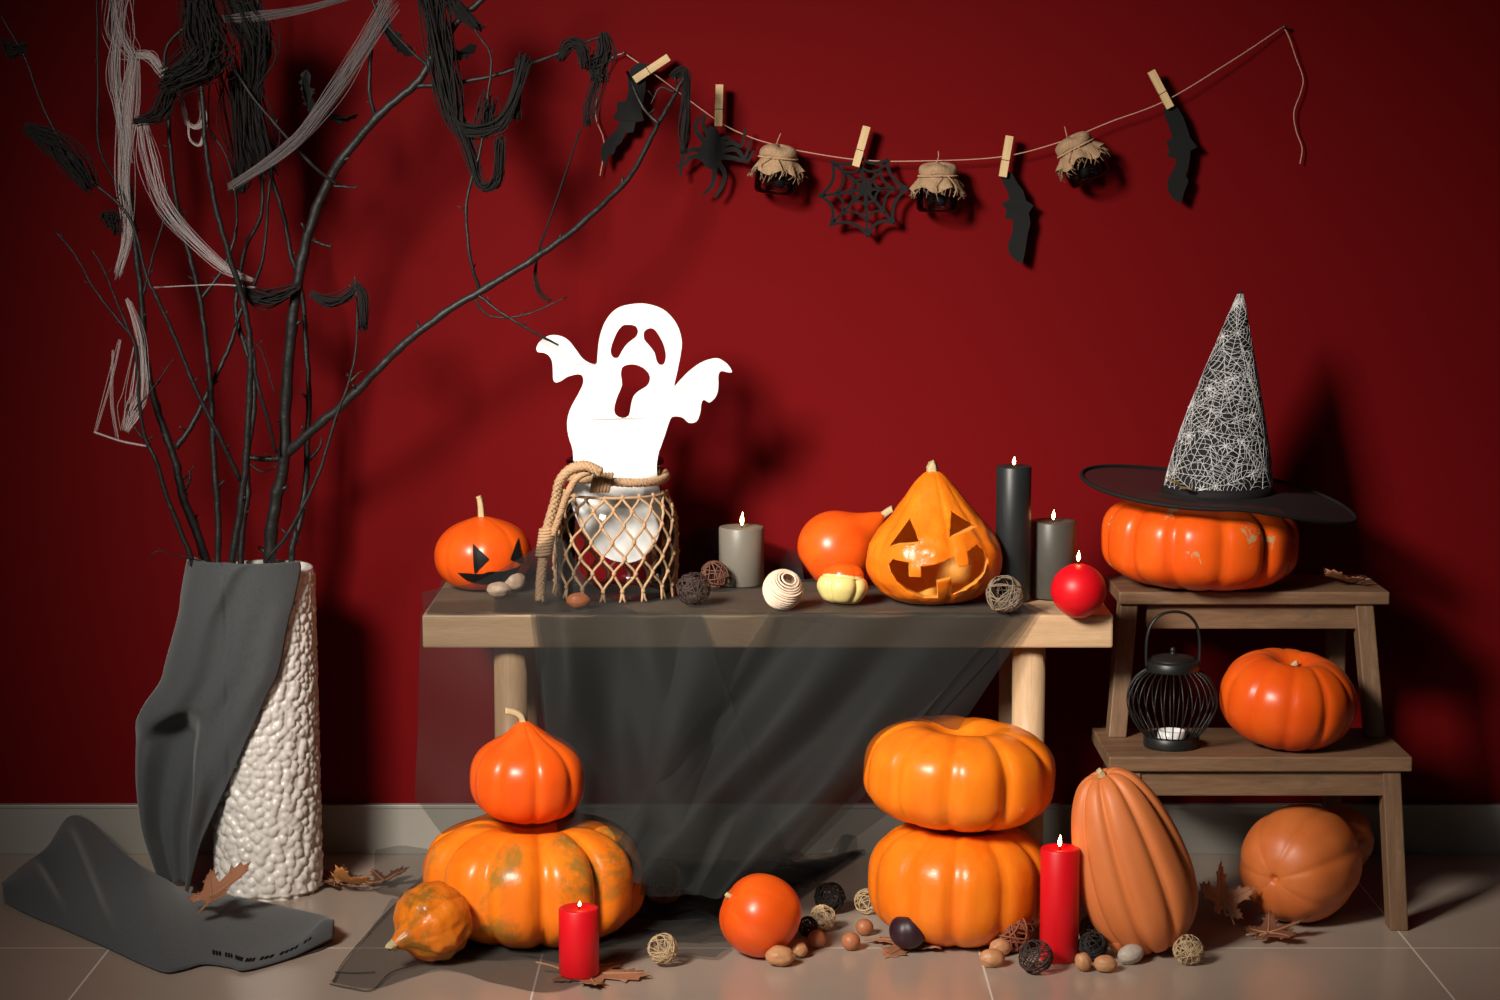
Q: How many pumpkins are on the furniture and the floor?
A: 14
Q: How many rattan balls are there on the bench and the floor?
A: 15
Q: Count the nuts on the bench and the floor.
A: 14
